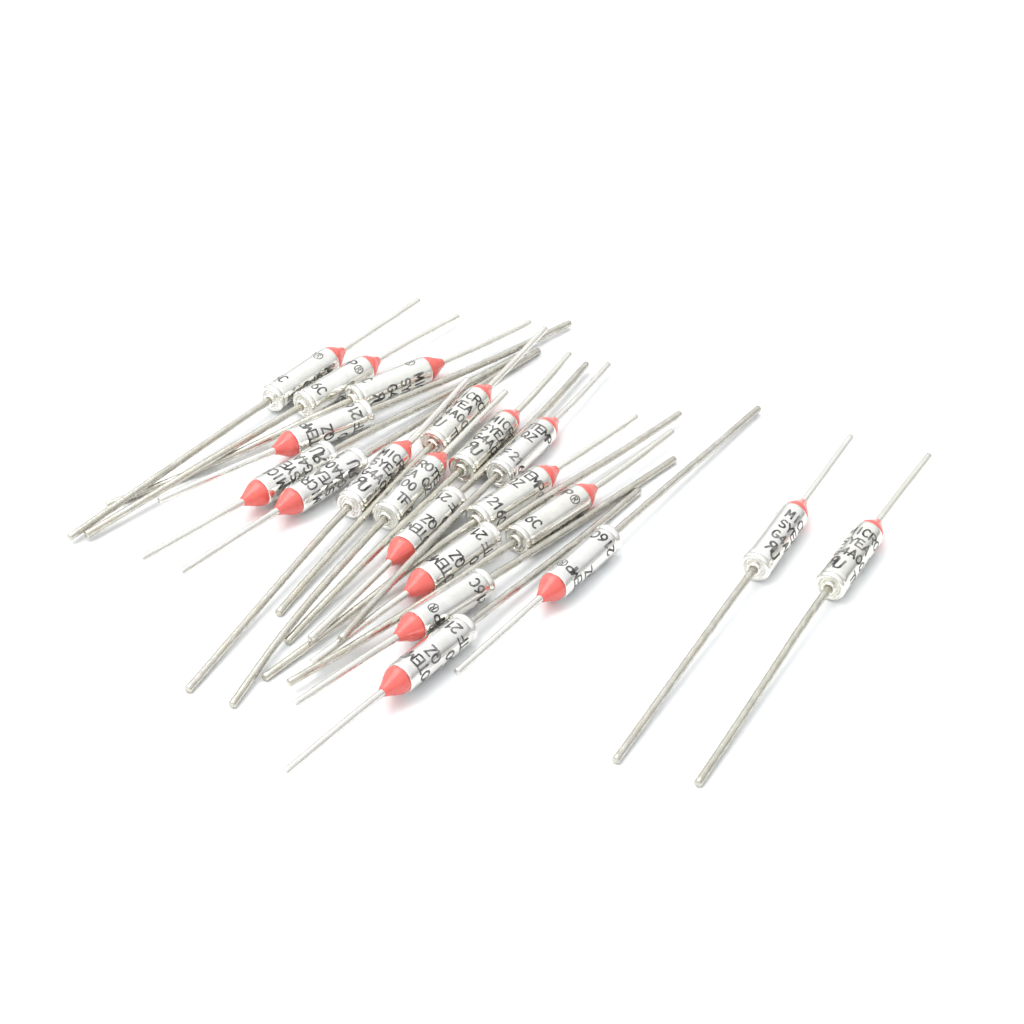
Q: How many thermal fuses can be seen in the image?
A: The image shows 20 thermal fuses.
